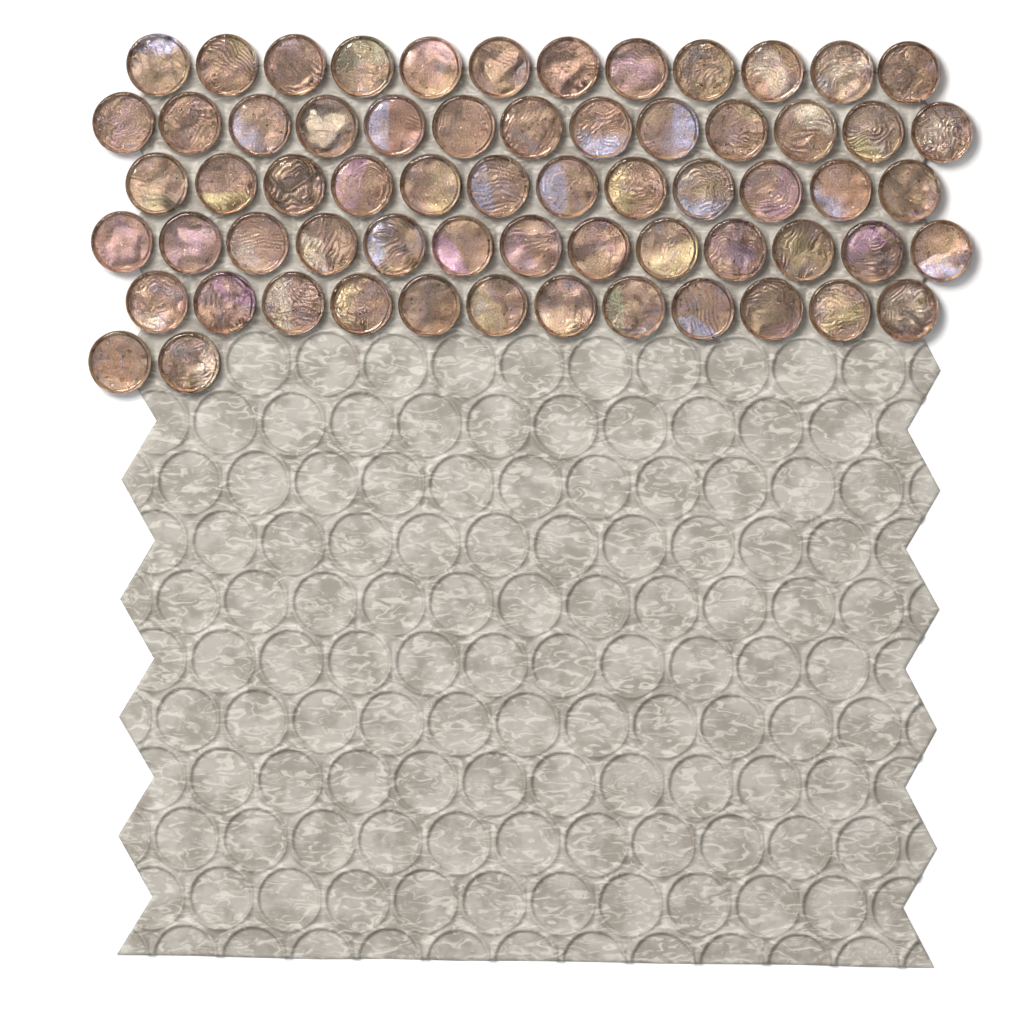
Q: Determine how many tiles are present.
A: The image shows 64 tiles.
